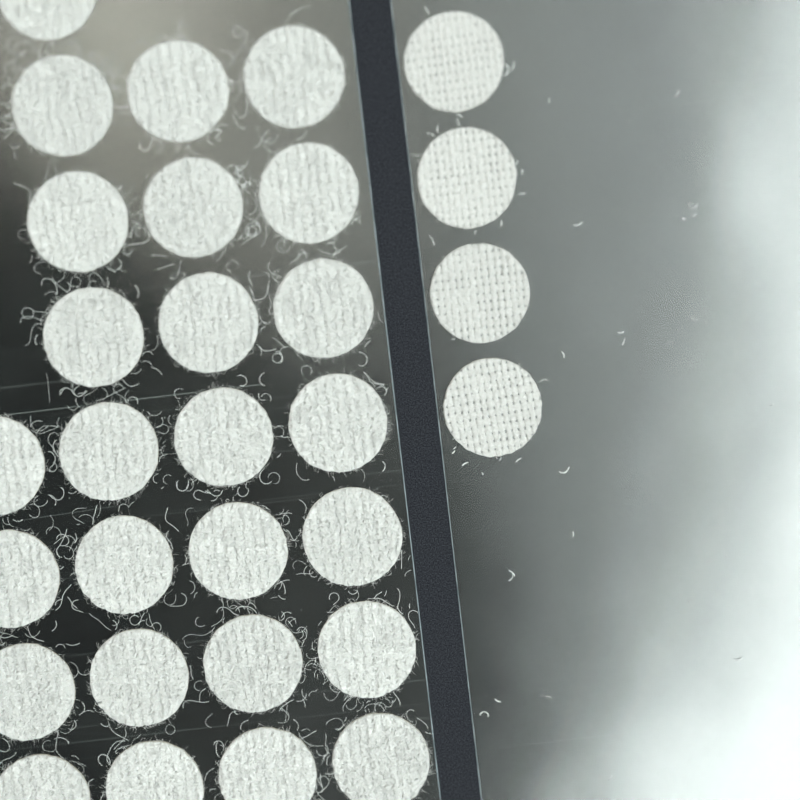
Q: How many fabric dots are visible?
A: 30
